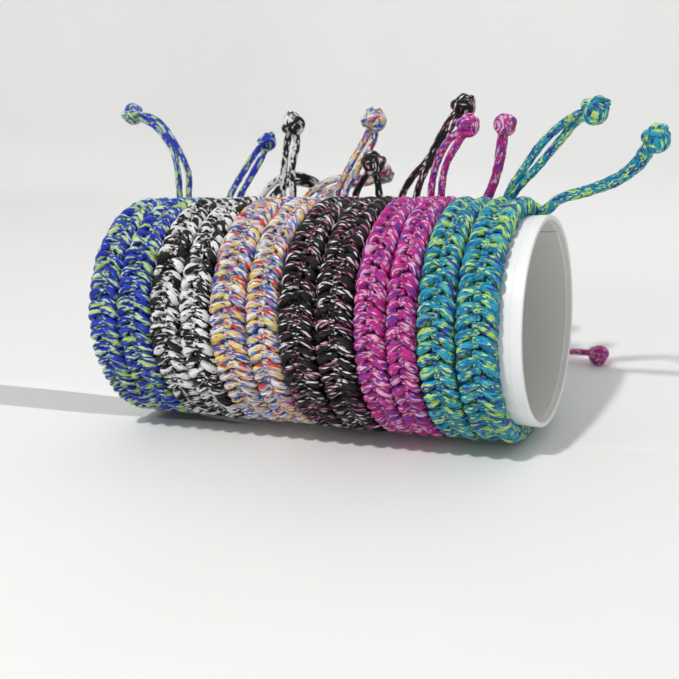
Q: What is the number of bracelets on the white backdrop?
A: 12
